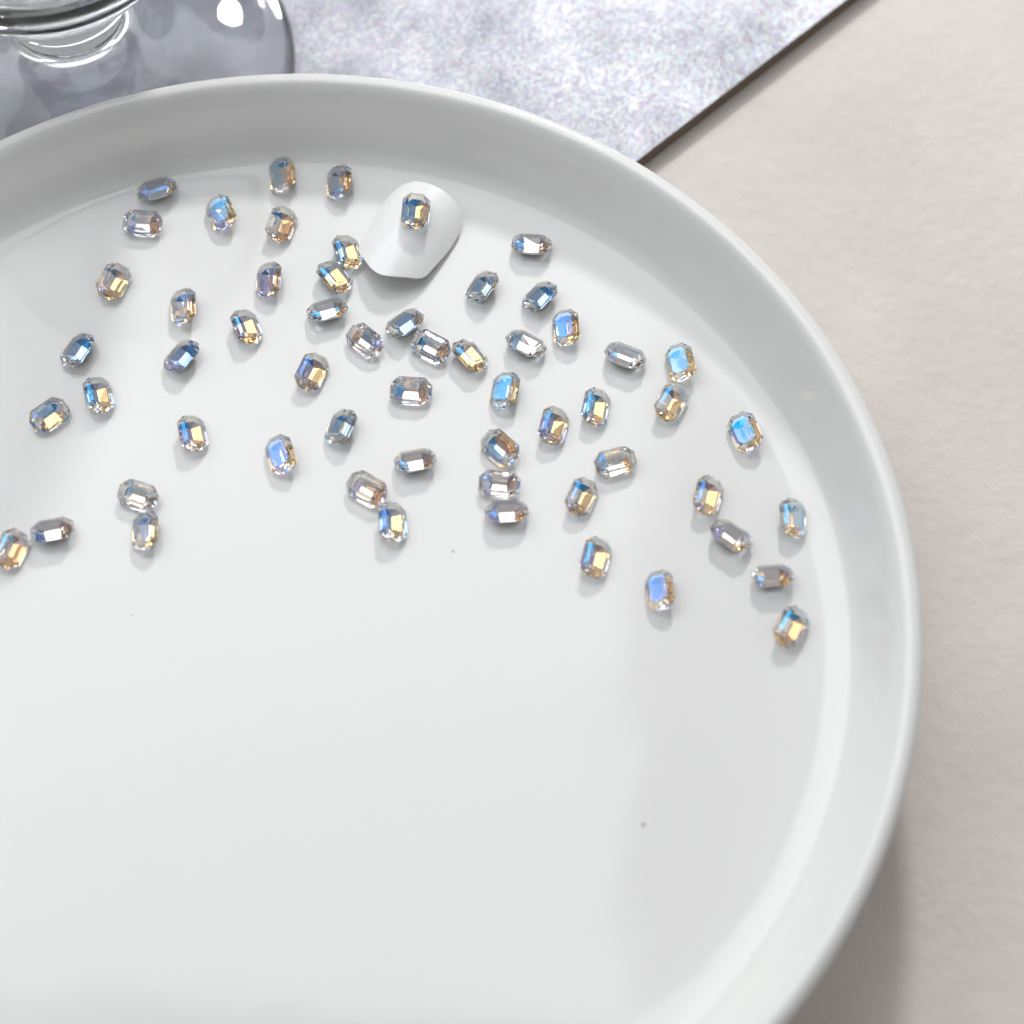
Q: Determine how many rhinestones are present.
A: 58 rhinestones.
